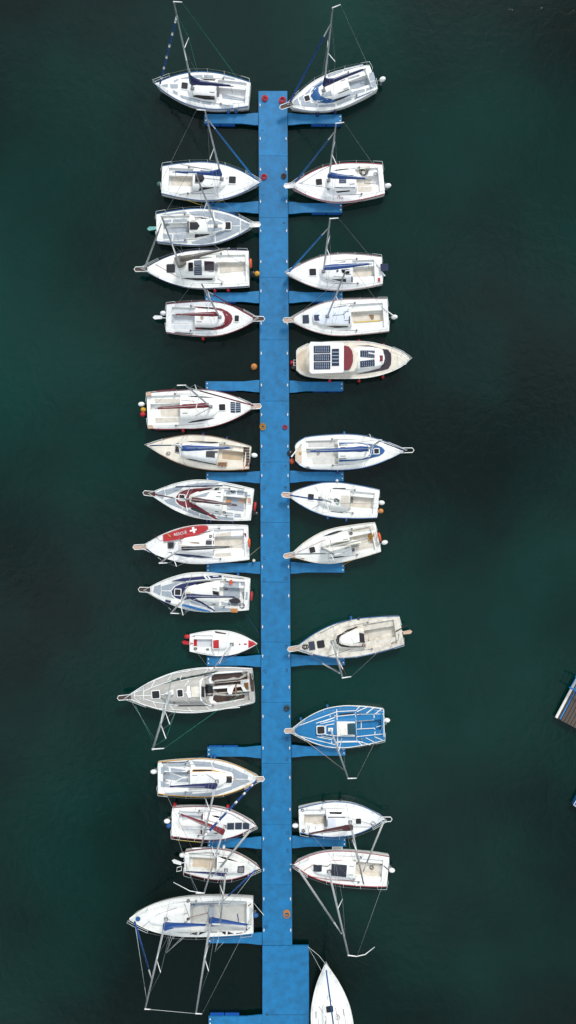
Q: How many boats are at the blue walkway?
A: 29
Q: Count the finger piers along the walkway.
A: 20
